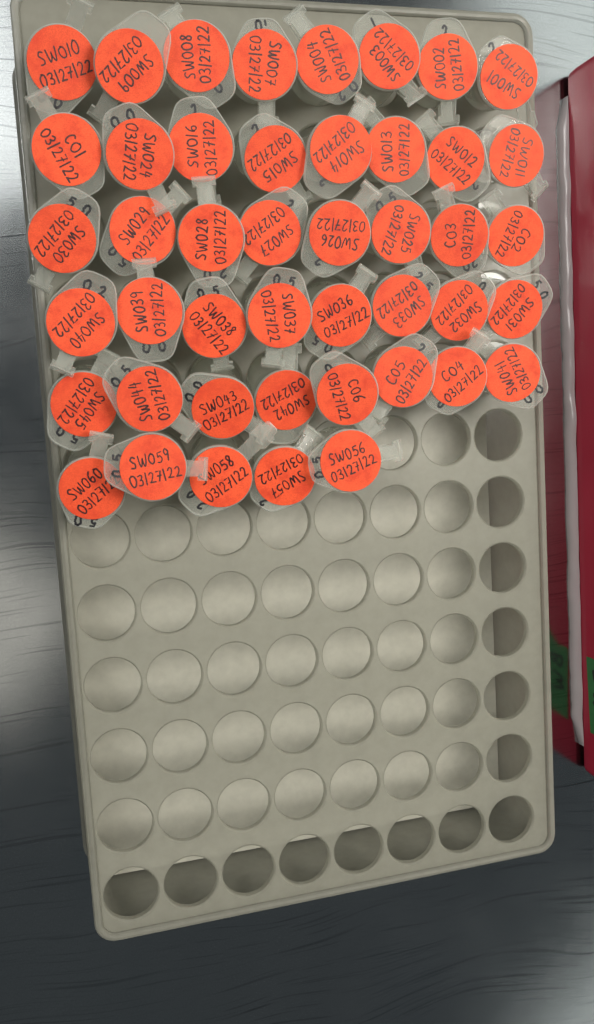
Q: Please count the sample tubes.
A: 45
